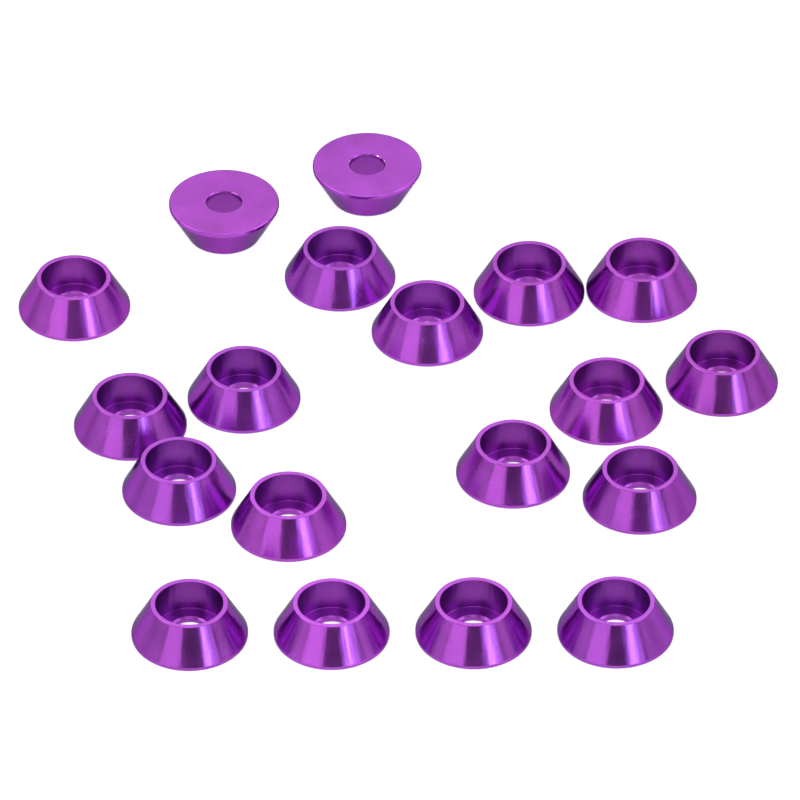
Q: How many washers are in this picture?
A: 19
